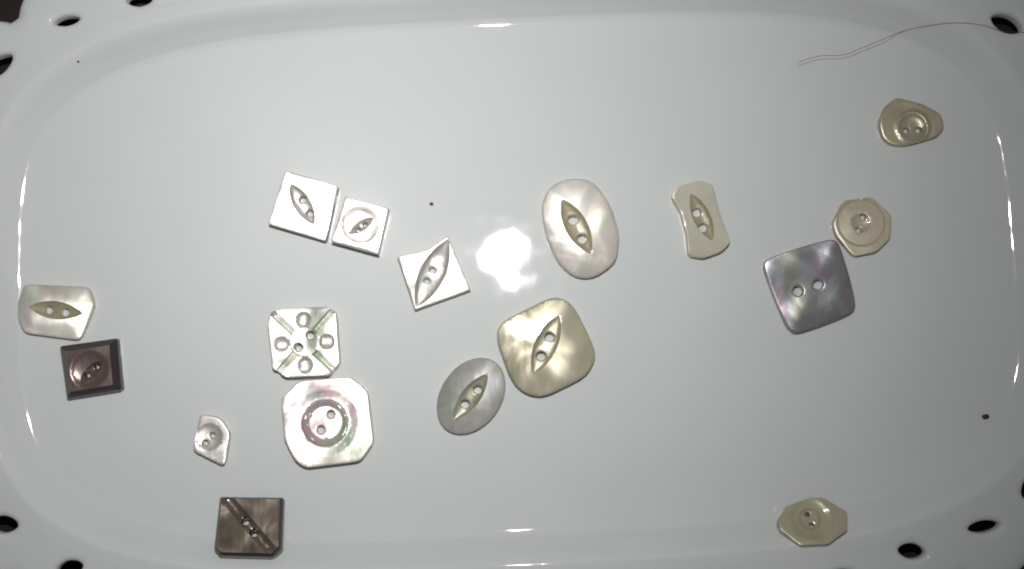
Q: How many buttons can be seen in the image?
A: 17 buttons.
